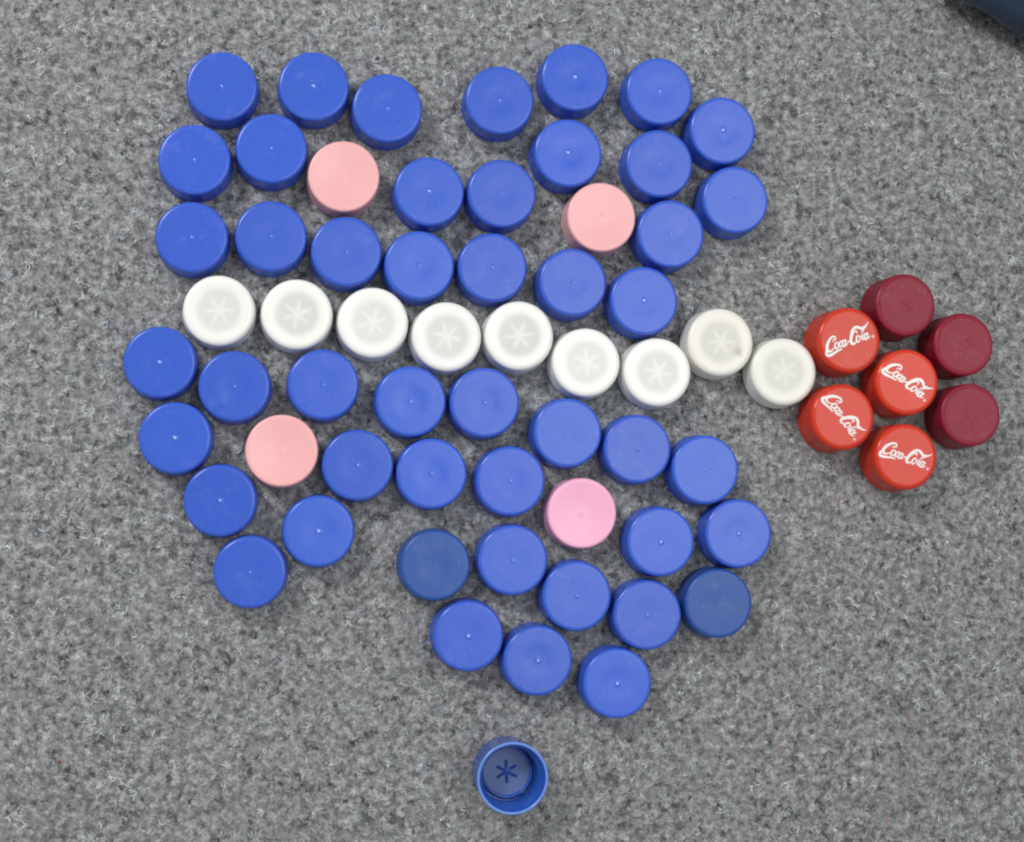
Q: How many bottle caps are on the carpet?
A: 68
